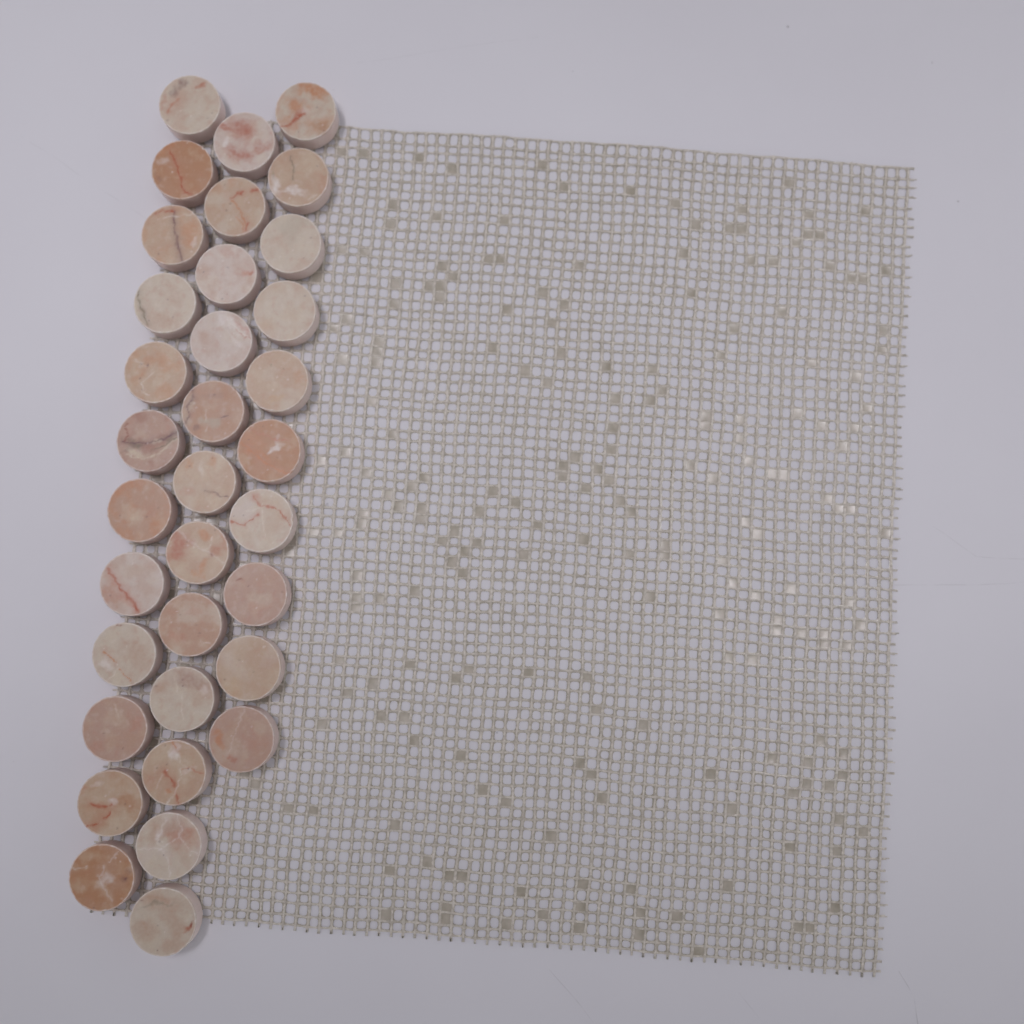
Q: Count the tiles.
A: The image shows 34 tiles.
